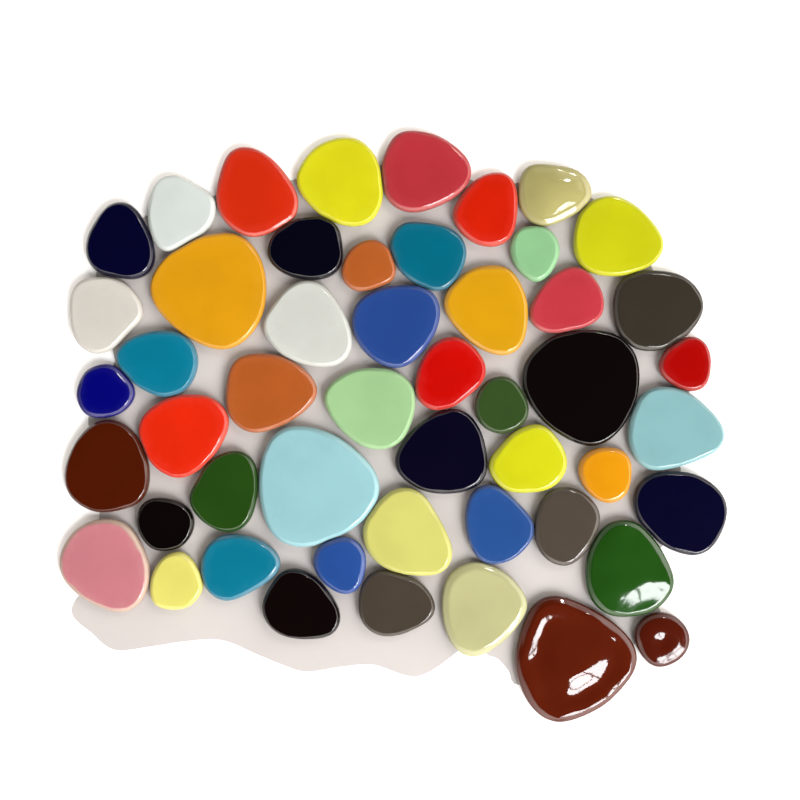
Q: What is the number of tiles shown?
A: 50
